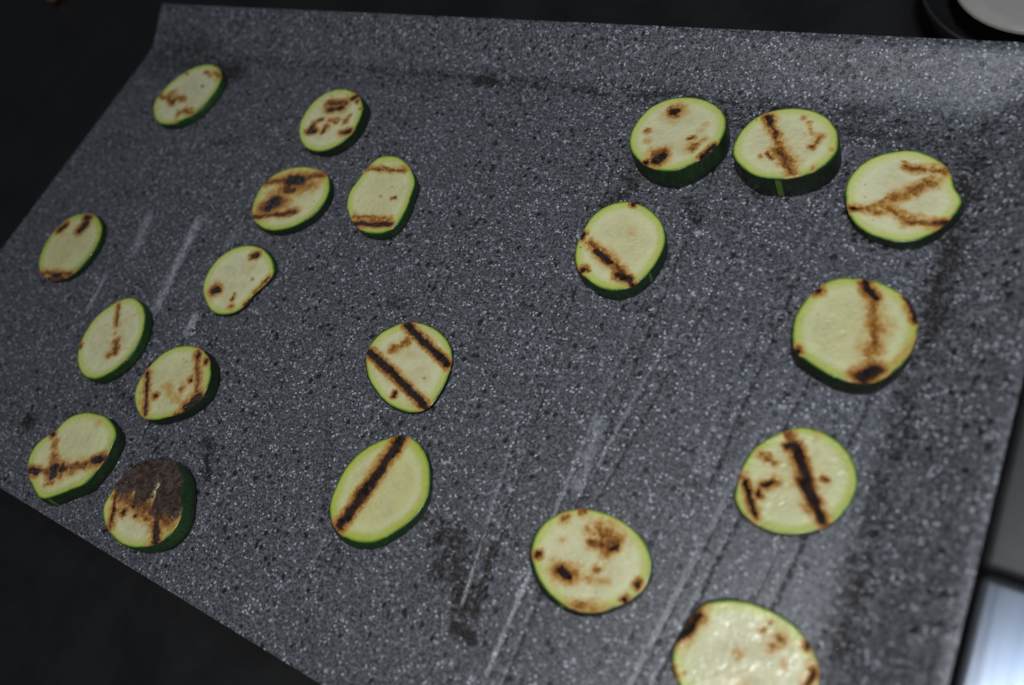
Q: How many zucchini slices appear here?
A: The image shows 20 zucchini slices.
